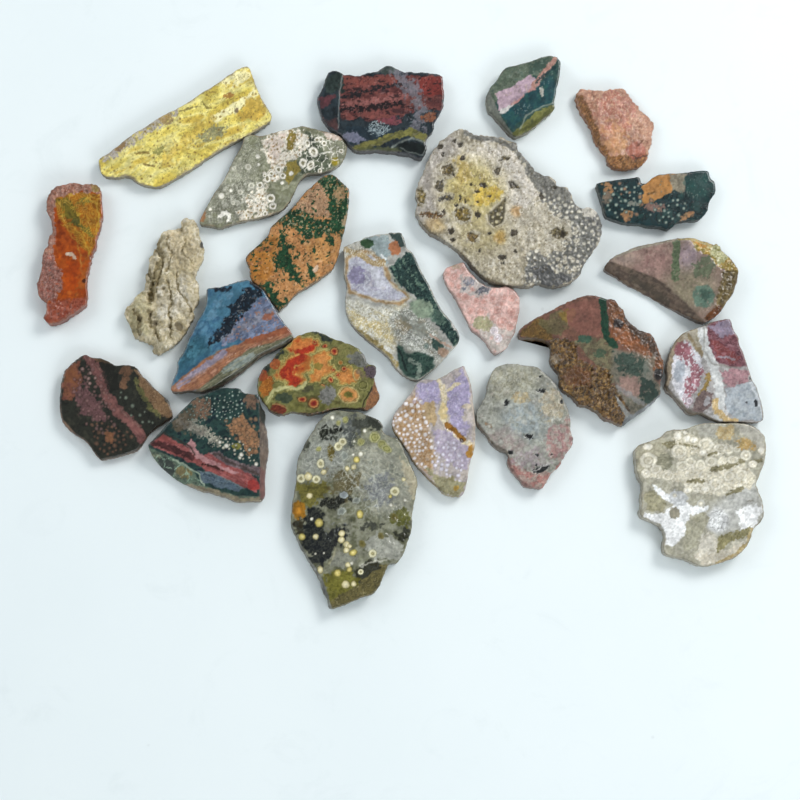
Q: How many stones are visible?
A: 23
